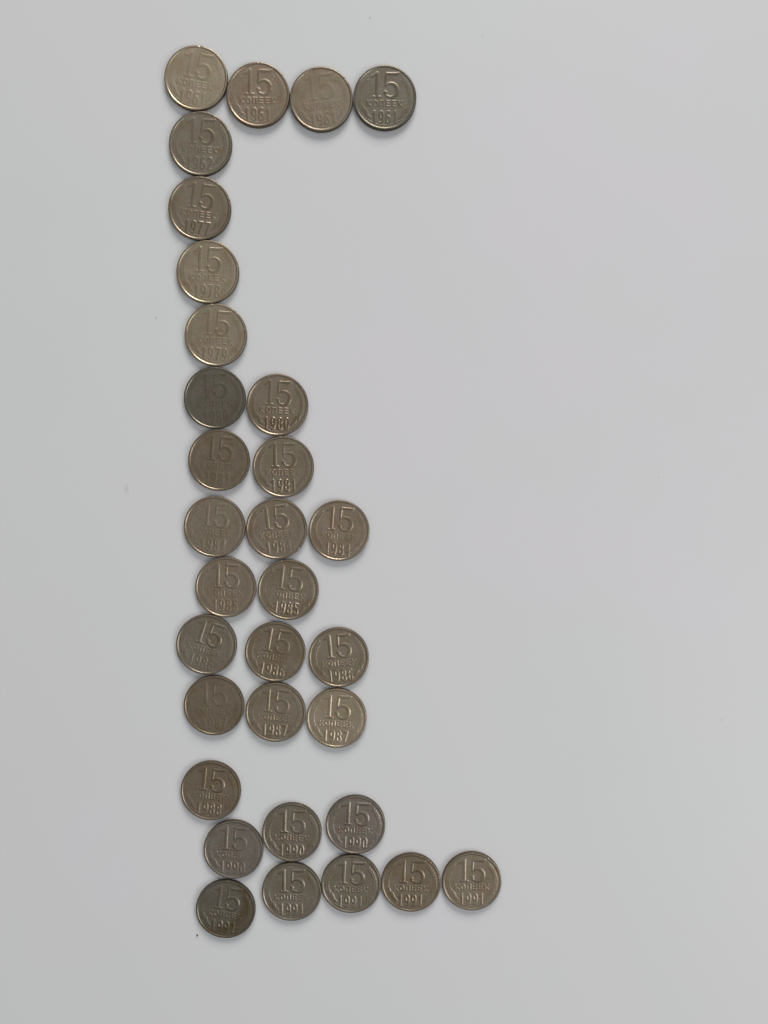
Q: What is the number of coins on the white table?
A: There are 32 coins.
